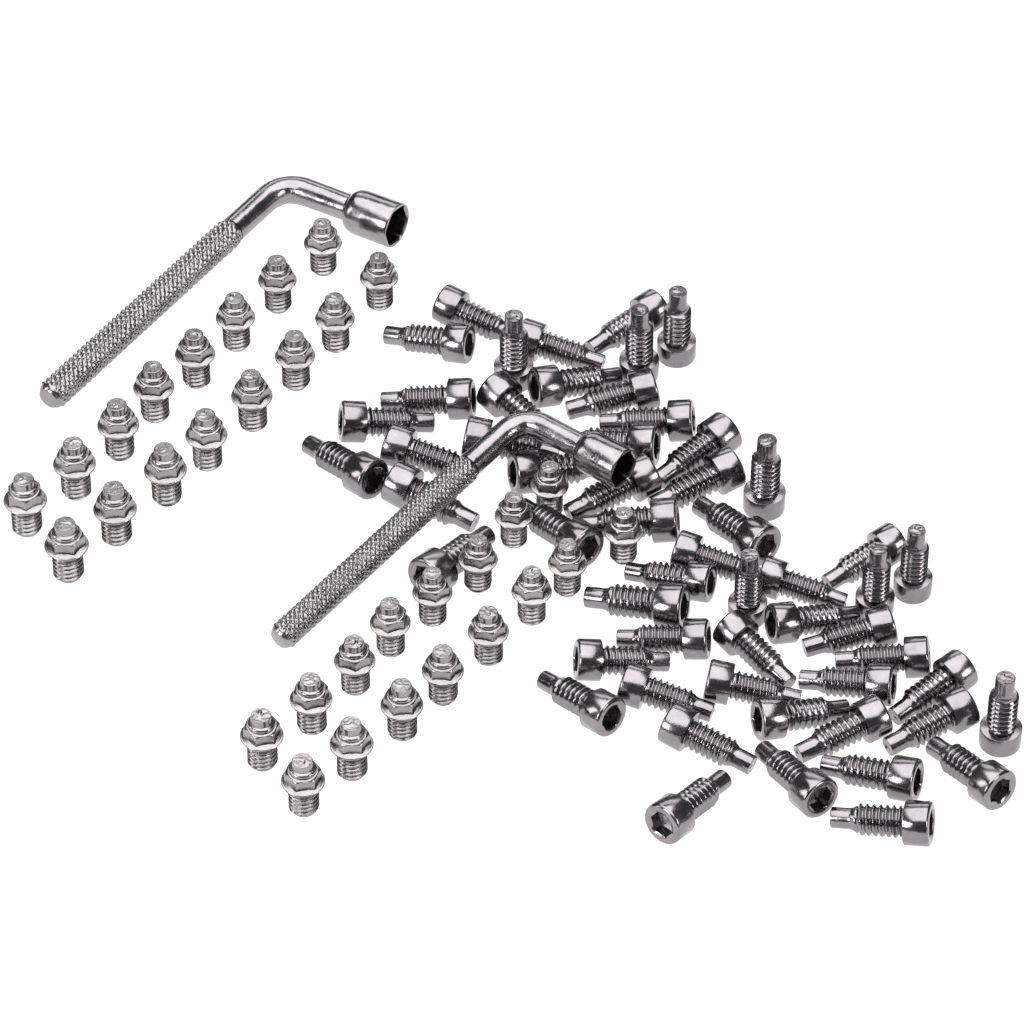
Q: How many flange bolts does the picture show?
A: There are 32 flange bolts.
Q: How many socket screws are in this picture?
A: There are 56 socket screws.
